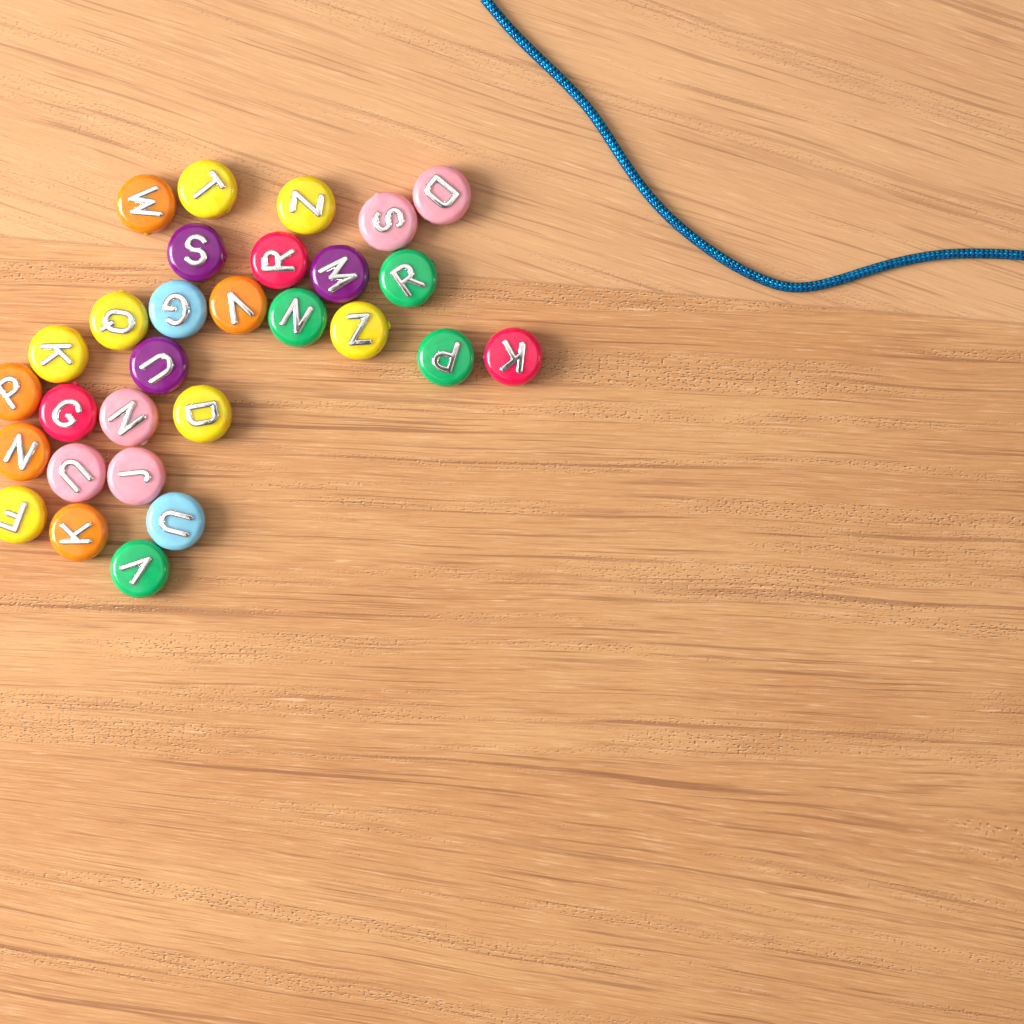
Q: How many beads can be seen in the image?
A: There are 29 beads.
